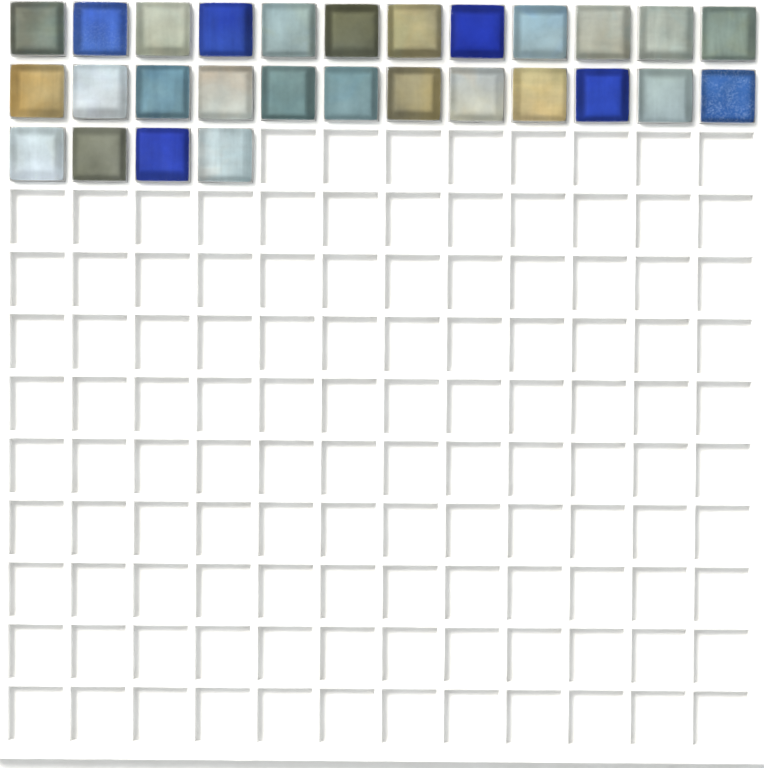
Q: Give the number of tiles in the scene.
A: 28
